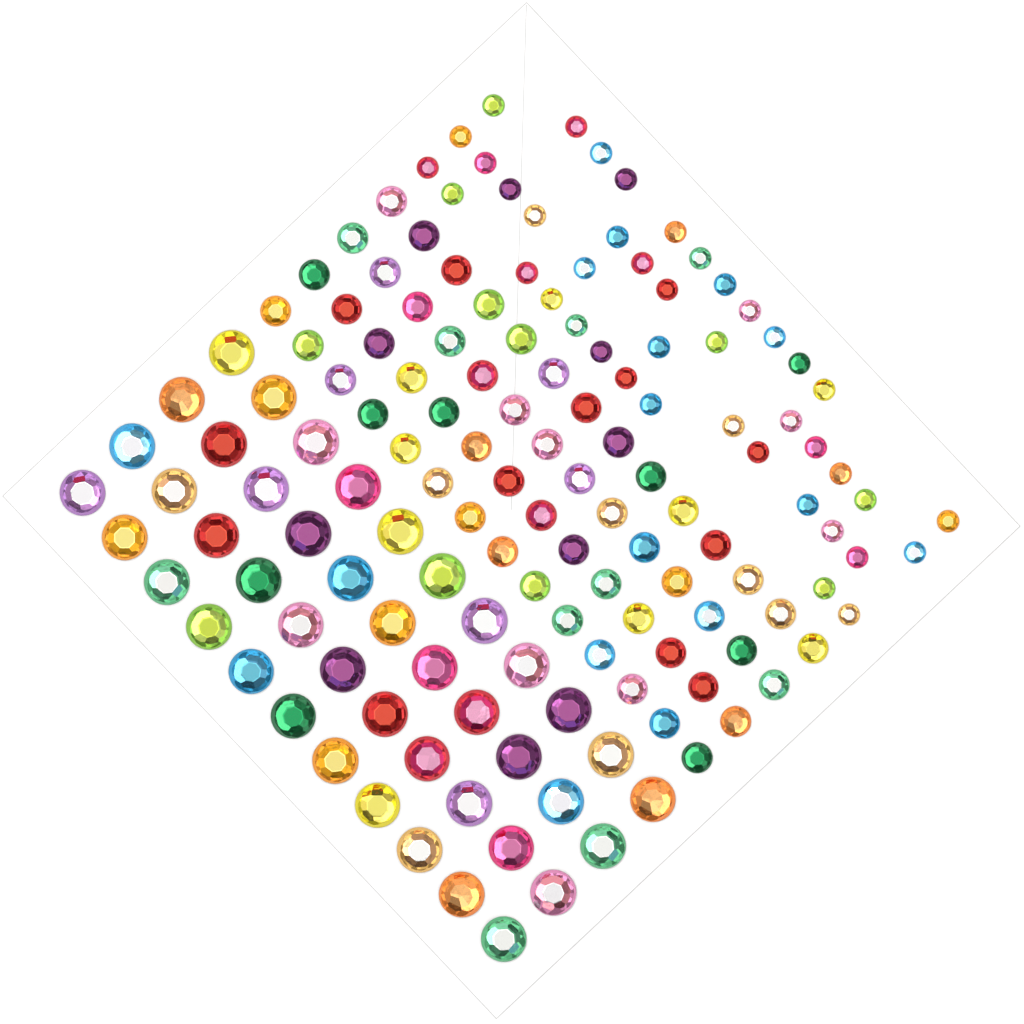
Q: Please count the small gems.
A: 42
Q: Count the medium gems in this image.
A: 56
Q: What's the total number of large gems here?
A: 44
